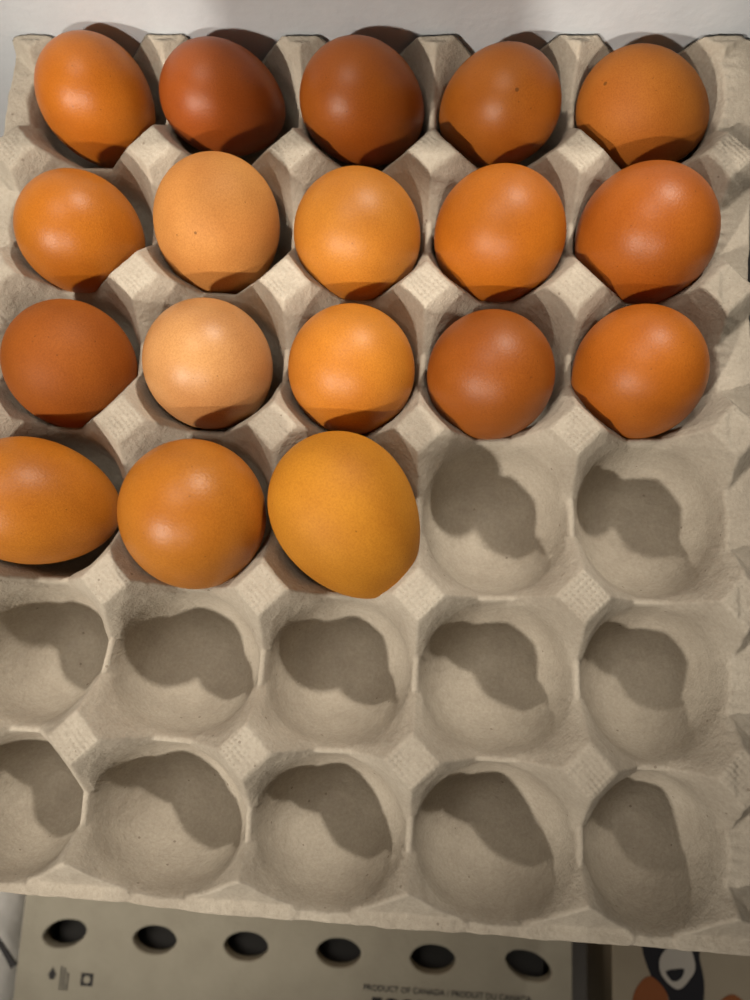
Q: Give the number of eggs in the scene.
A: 18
